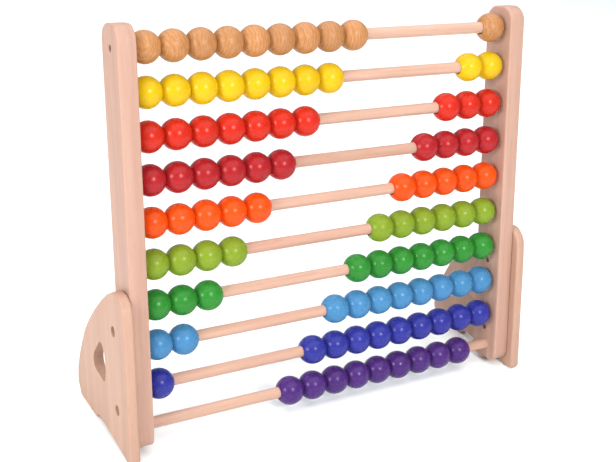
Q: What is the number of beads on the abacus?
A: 99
